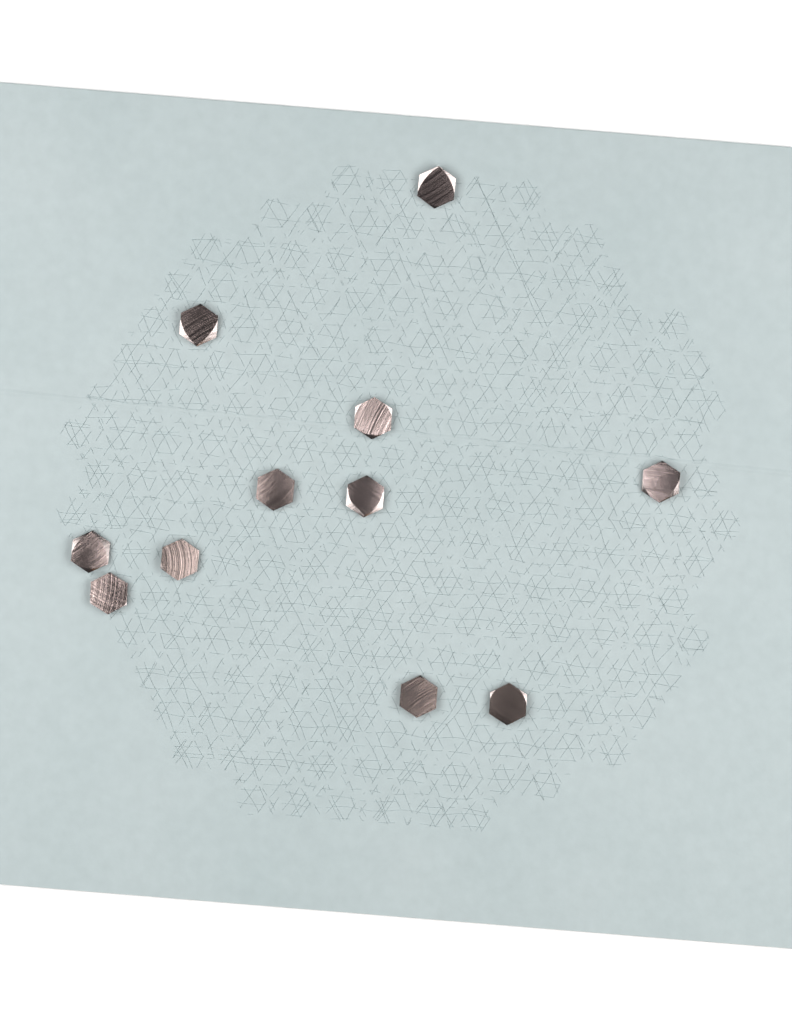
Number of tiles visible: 11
